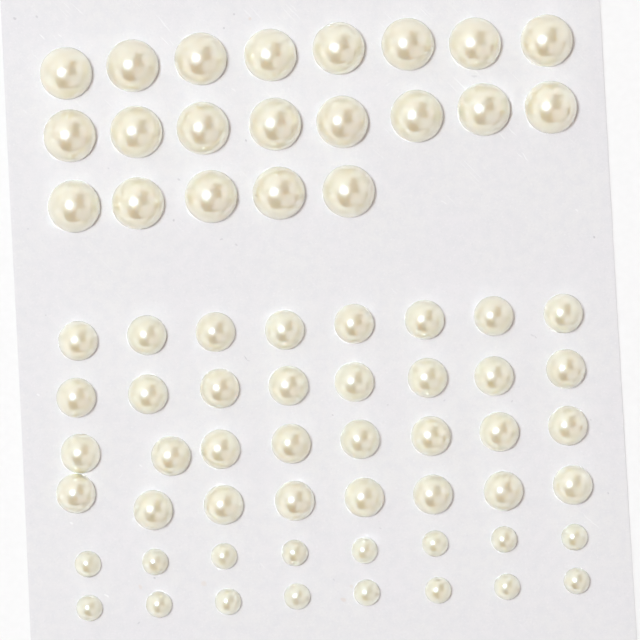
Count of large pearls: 21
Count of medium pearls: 32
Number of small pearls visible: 16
